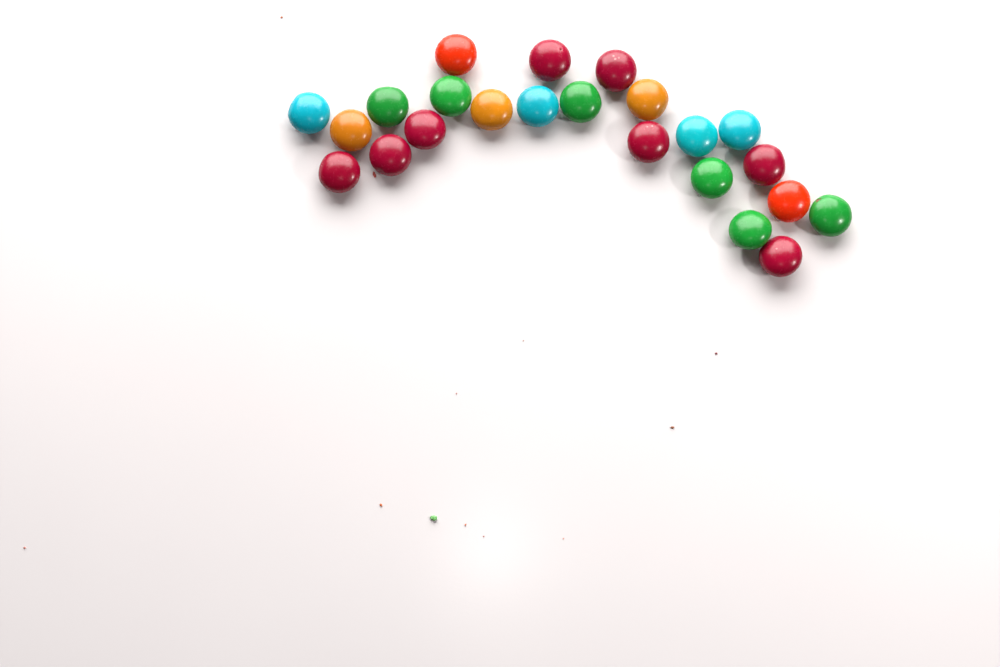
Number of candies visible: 23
